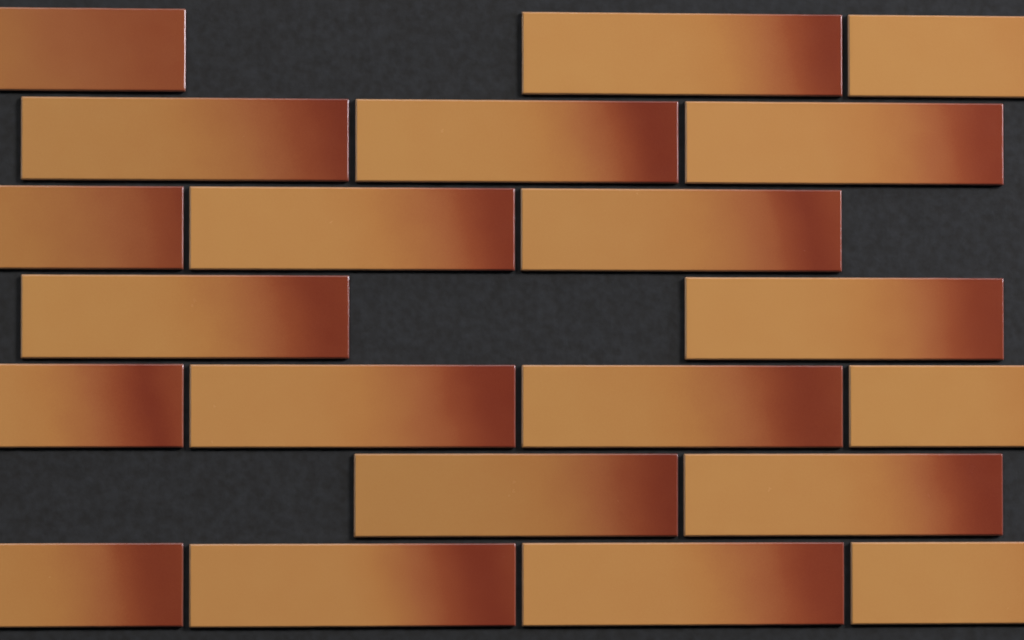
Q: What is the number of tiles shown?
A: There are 21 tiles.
